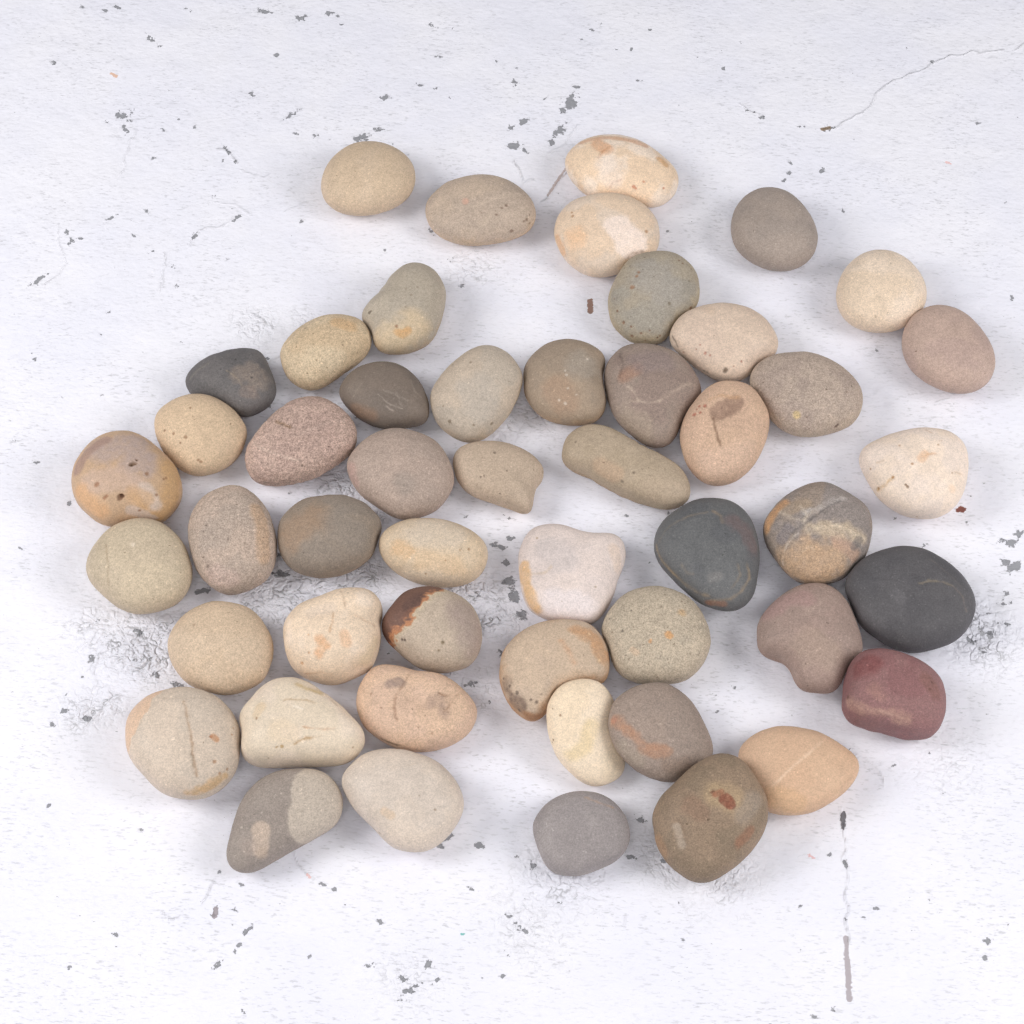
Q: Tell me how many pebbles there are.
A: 50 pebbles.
